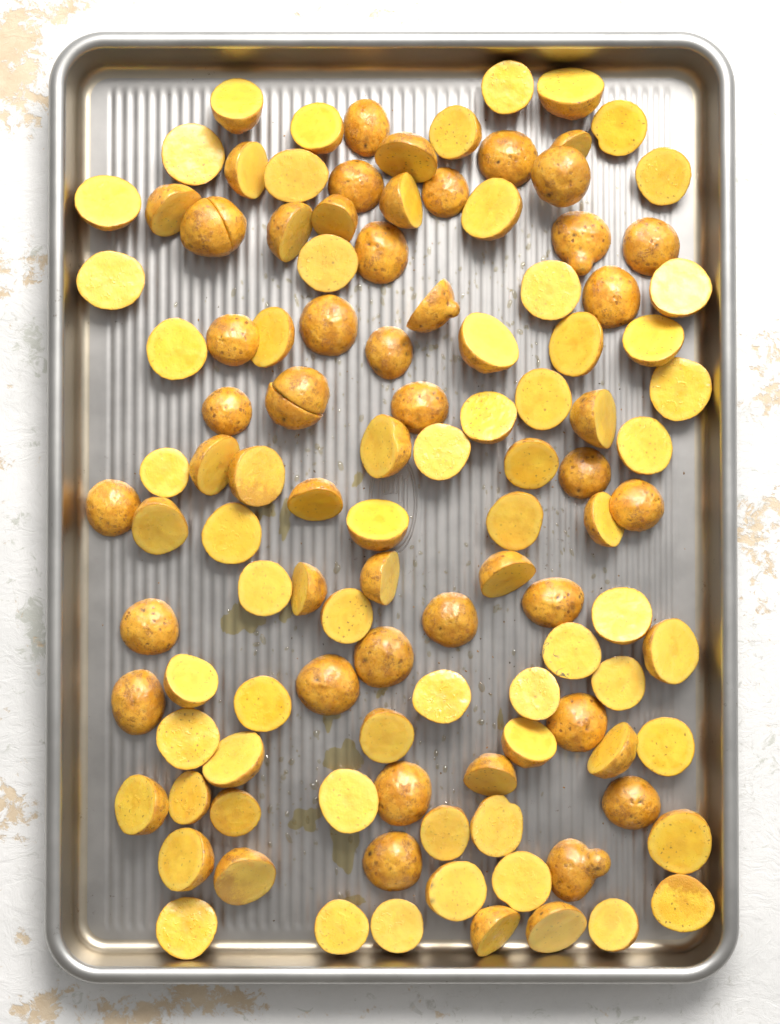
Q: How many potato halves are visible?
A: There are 115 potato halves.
